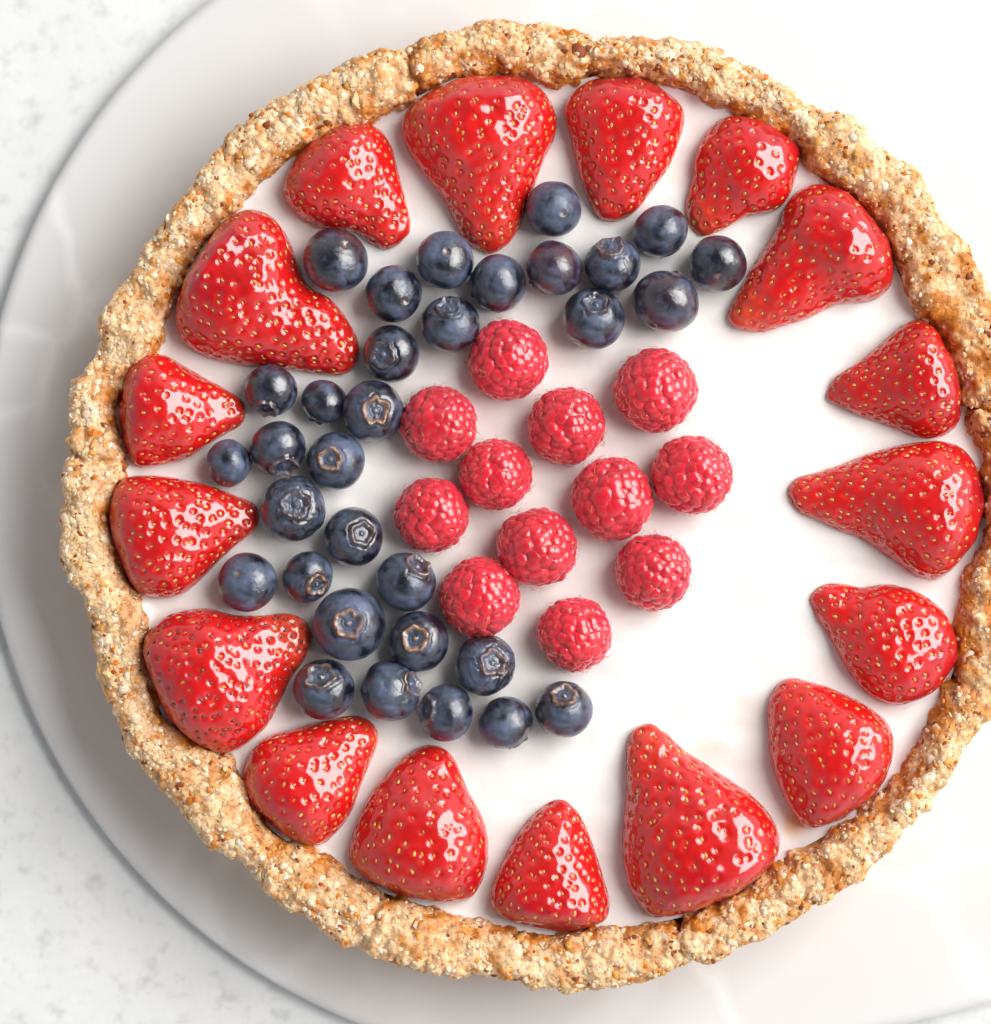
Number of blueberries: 32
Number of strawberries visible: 17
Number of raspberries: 12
